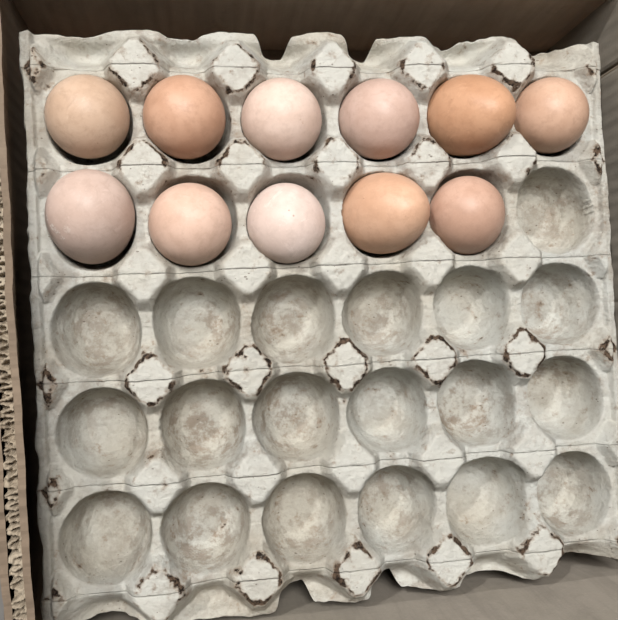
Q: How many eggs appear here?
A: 11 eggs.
